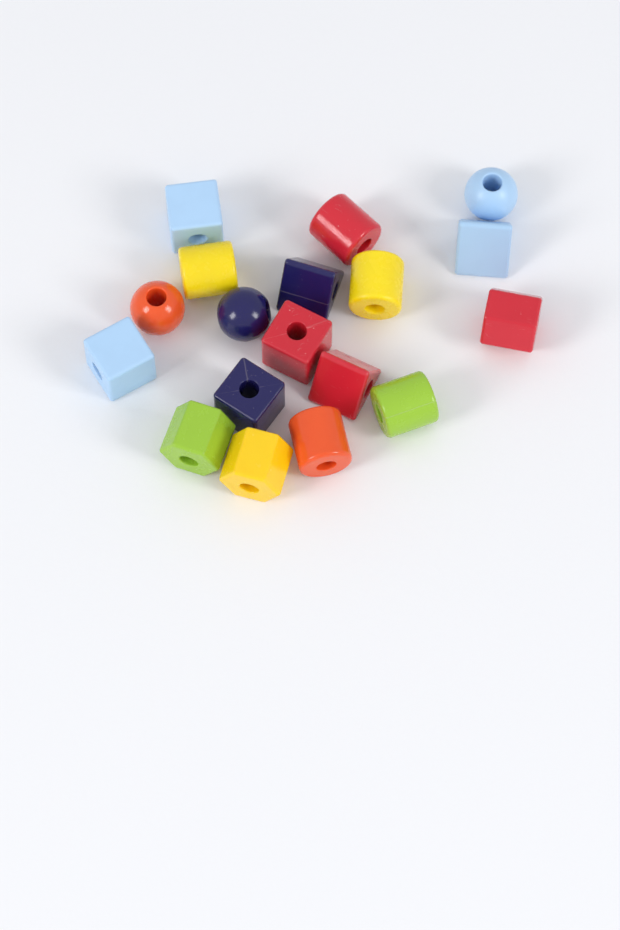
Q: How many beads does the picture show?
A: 18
